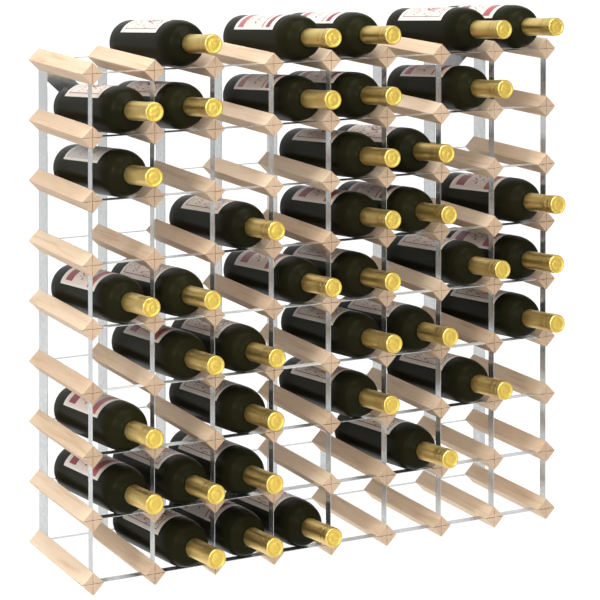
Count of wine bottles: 39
